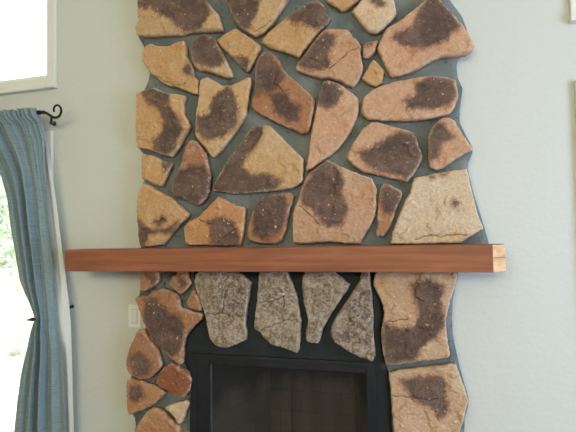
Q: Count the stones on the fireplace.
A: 43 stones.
